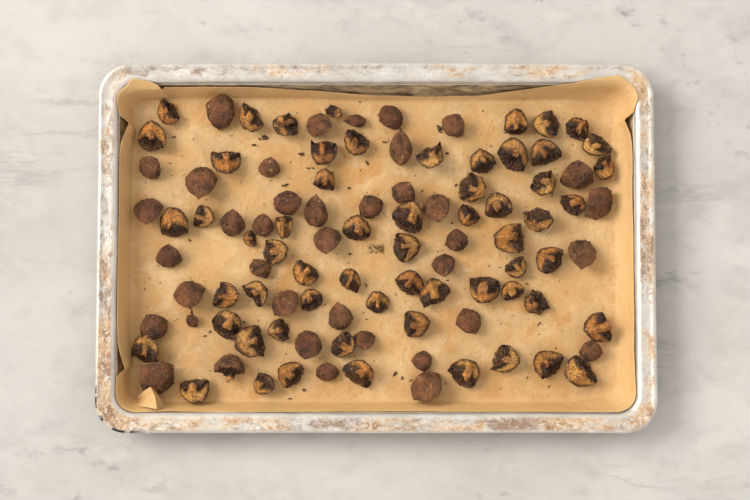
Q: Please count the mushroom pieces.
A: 100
